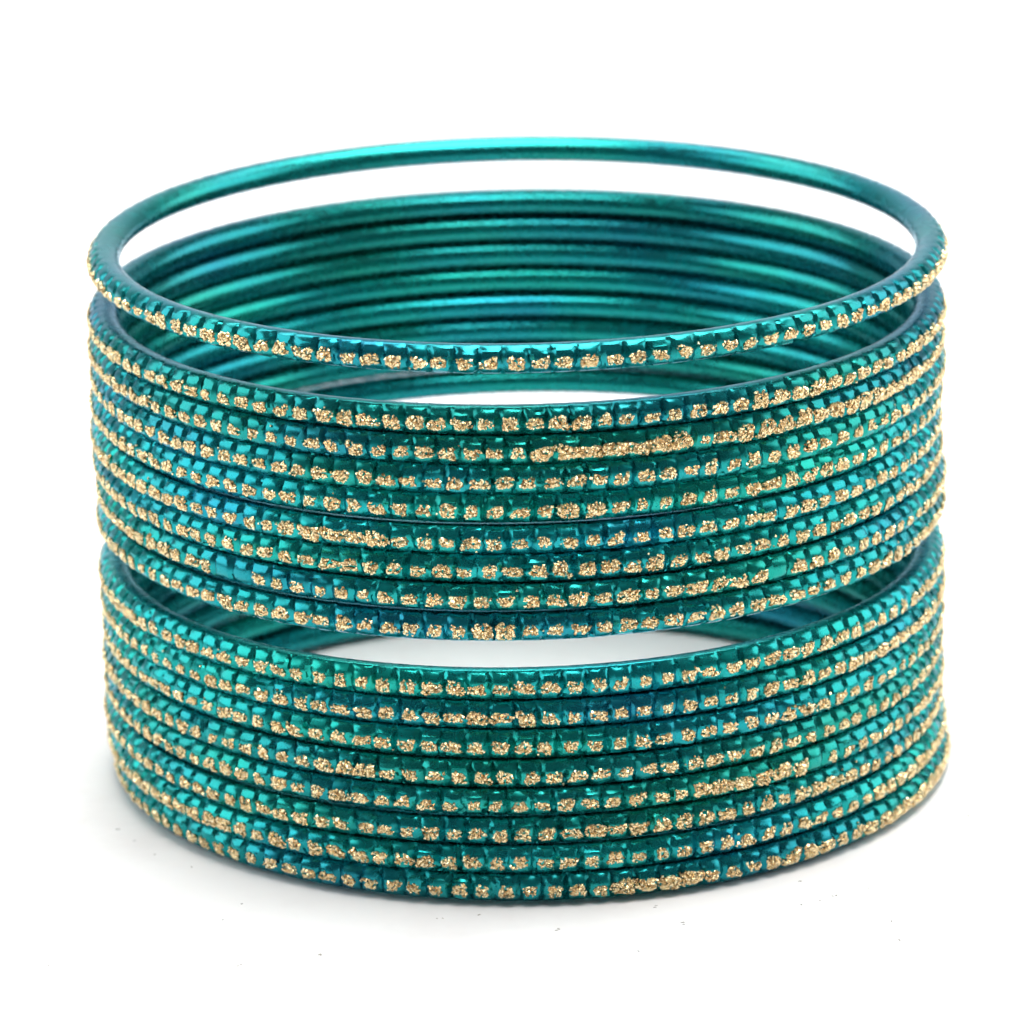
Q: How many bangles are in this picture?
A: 17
